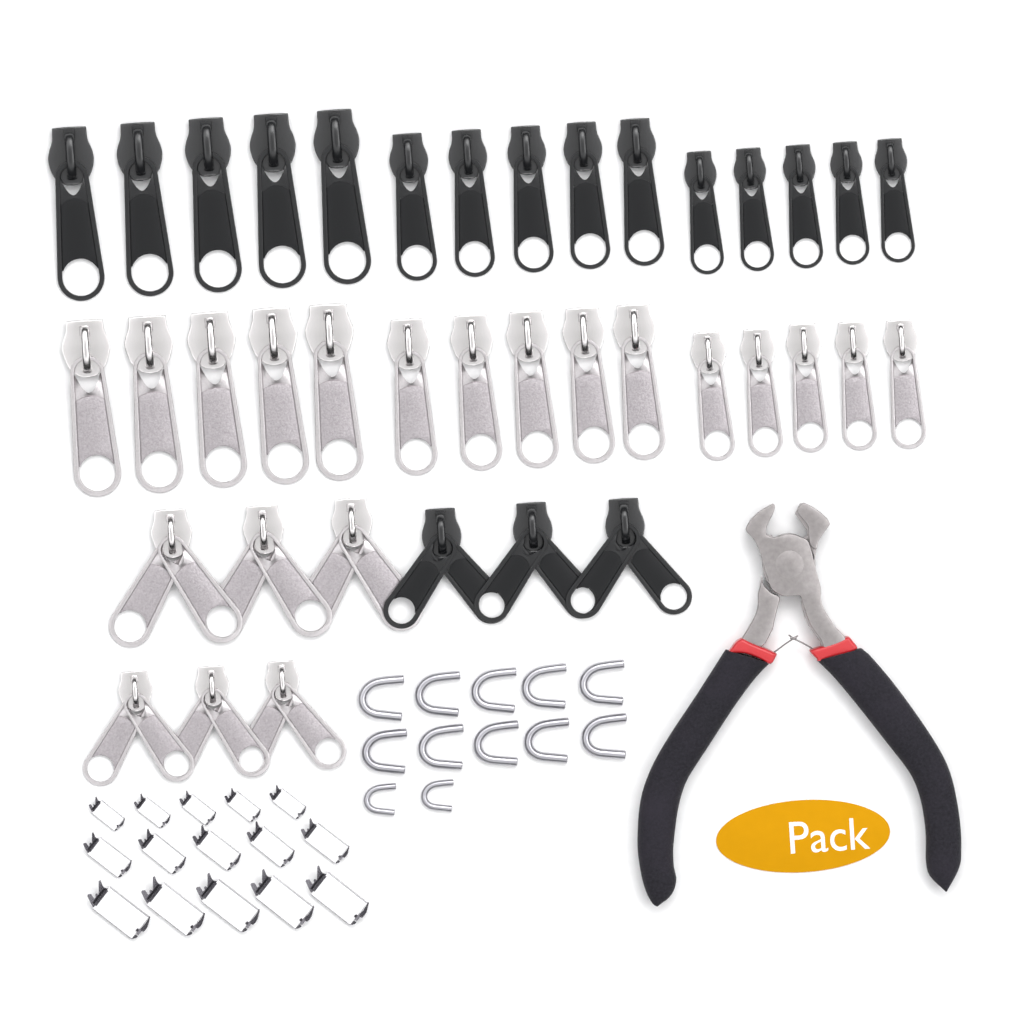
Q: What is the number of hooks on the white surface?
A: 12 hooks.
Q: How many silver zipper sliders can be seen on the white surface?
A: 21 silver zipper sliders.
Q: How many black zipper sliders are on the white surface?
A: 18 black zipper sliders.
